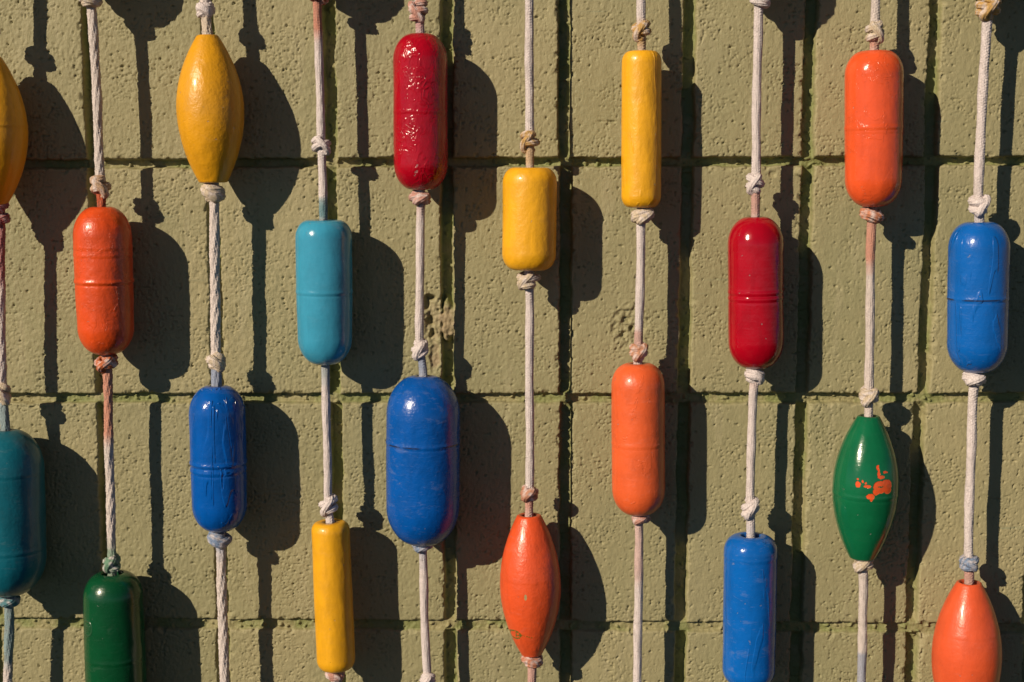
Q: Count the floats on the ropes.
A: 20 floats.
